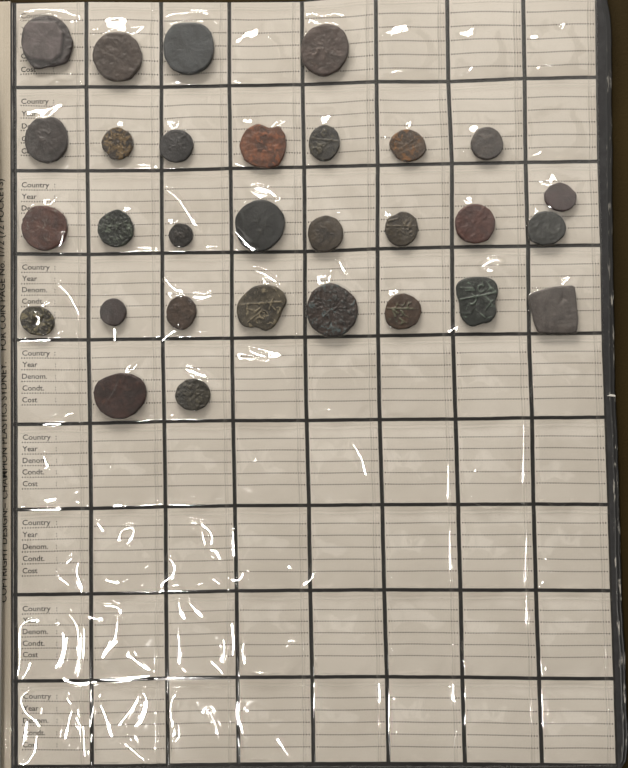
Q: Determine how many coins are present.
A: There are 30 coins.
